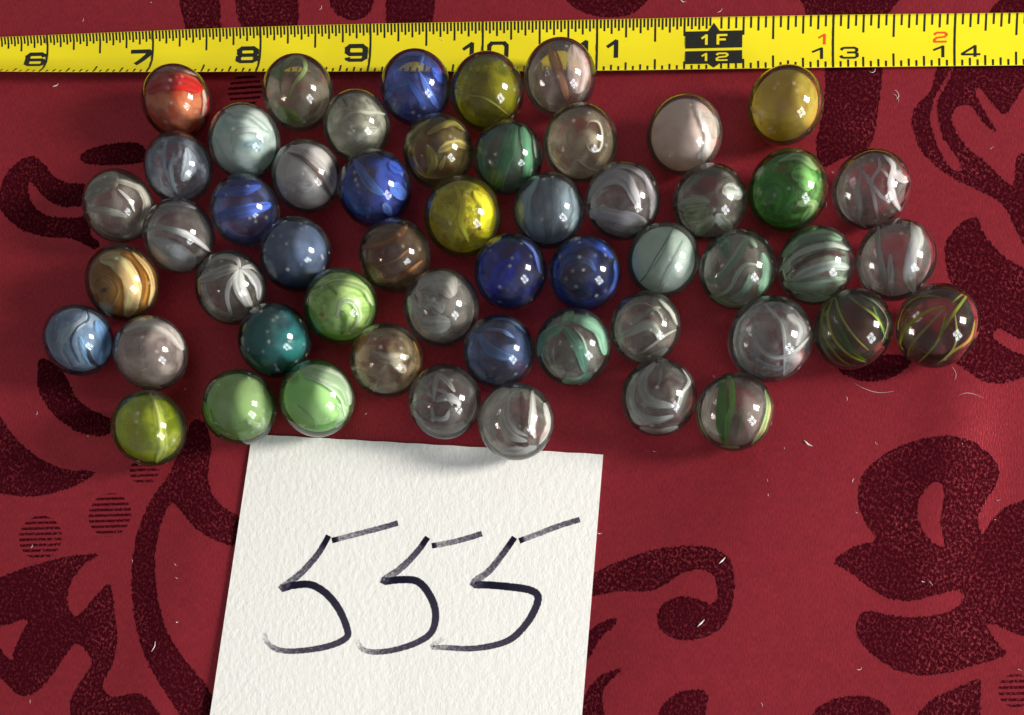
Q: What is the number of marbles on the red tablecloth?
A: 53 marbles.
